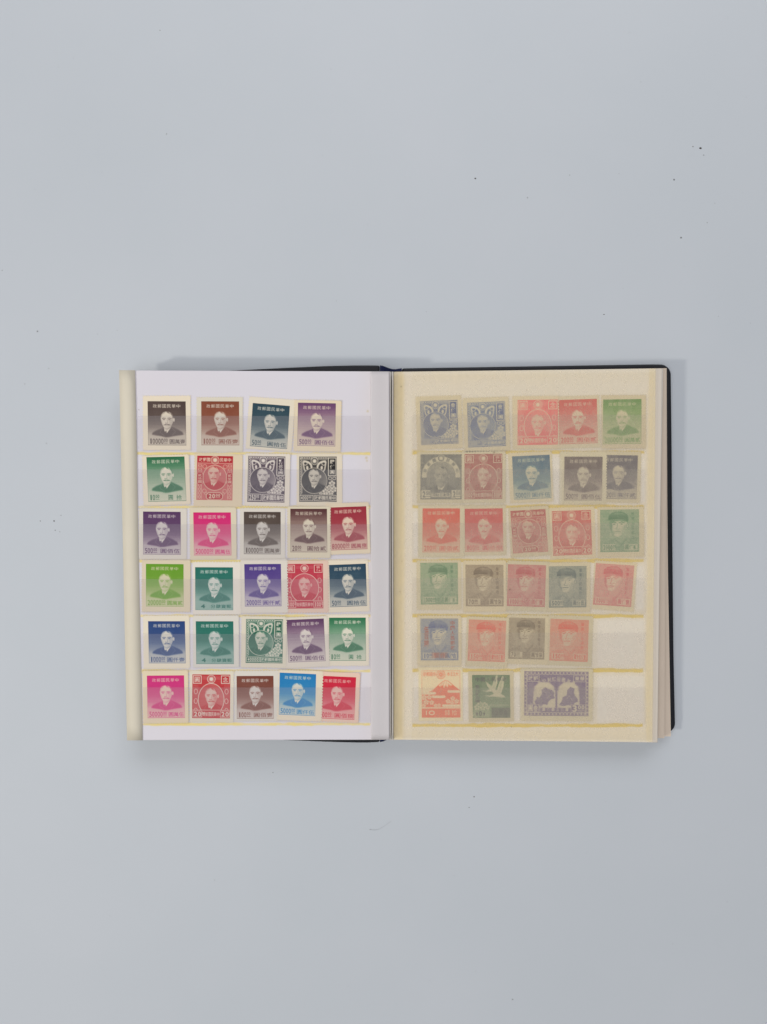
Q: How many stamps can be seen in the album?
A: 55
